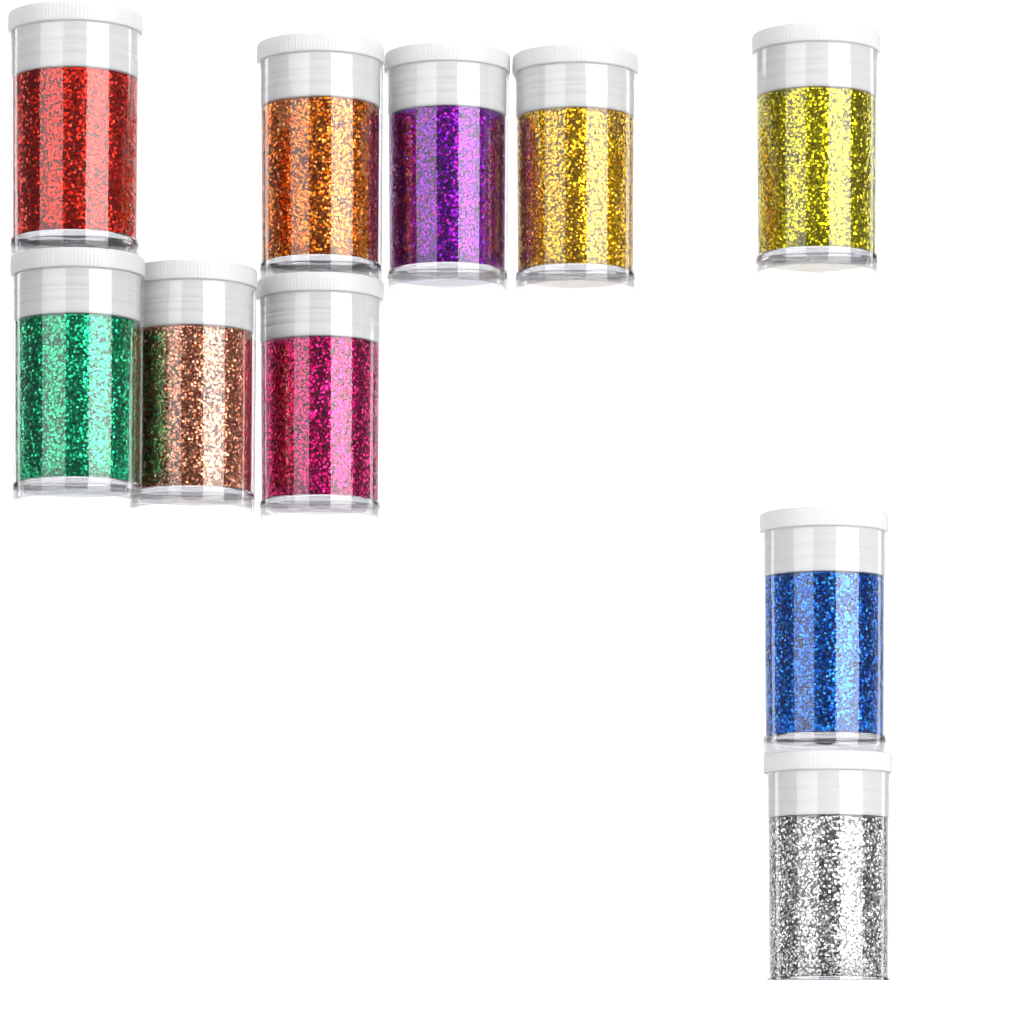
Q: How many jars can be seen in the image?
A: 10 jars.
